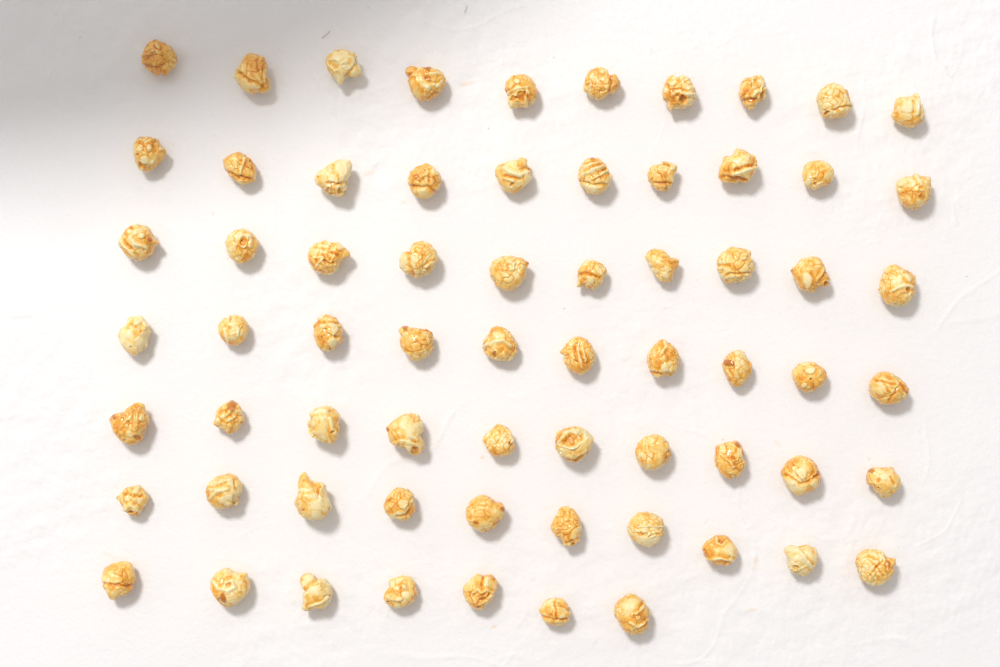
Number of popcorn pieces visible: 67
